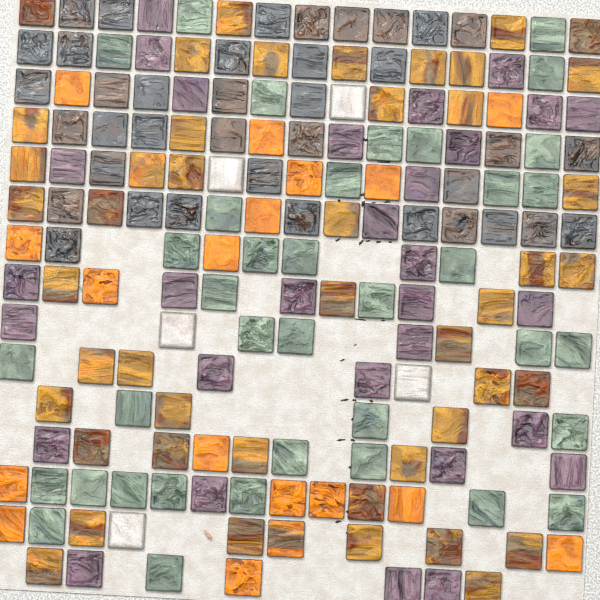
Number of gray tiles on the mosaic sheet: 38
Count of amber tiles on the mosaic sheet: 64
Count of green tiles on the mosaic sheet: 37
